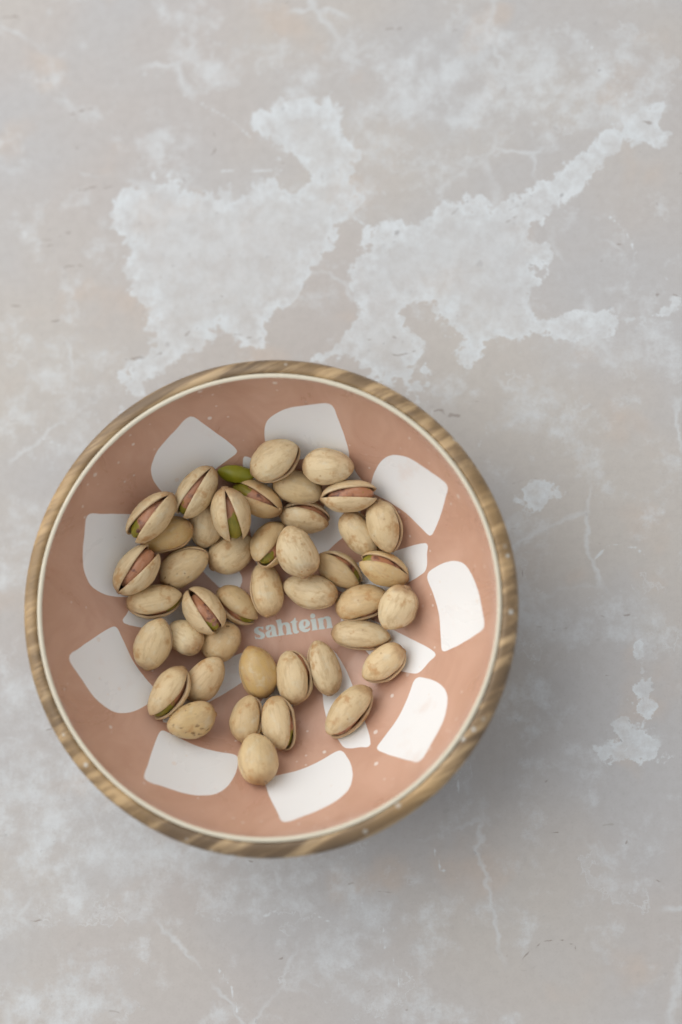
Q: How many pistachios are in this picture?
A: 42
